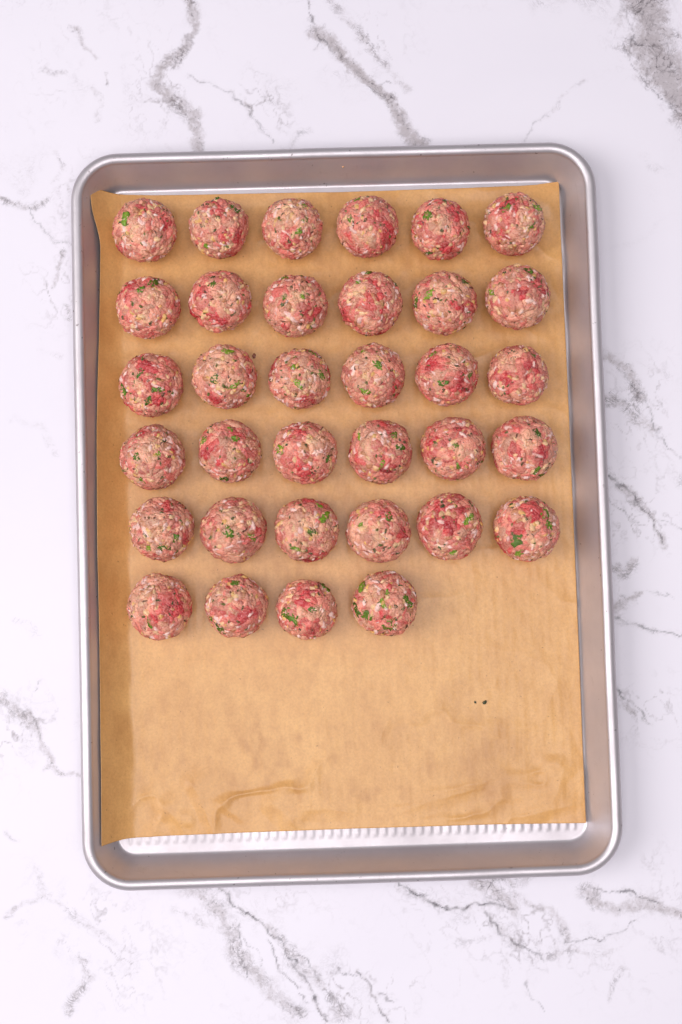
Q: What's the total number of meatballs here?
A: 34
